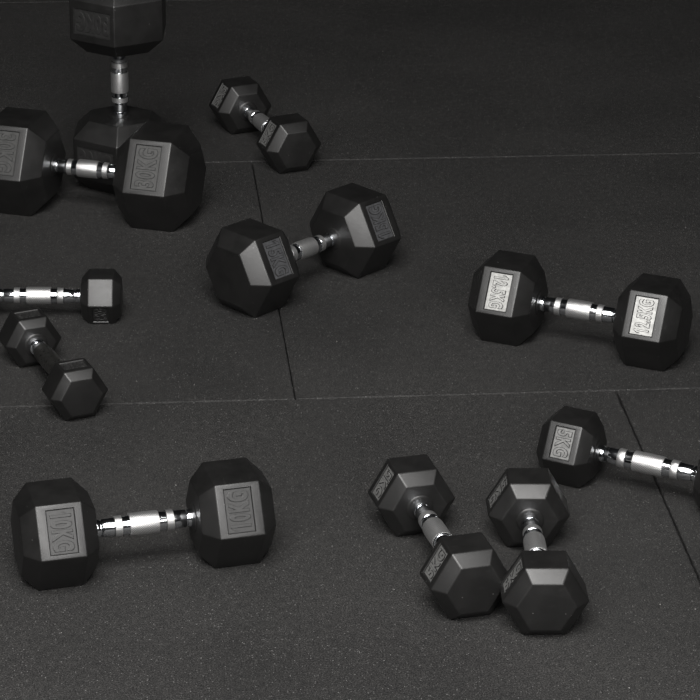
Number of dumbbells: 11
